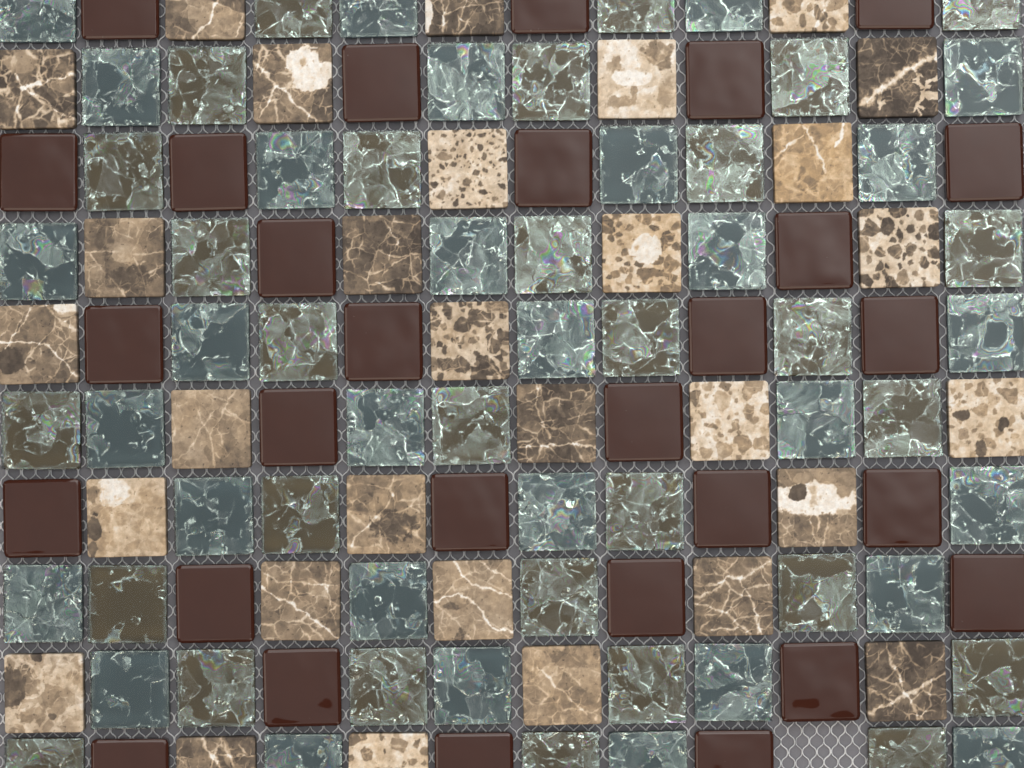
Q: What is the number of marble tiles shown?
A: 30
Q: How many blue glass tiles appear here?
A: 30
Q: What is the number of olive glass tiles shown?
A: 30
